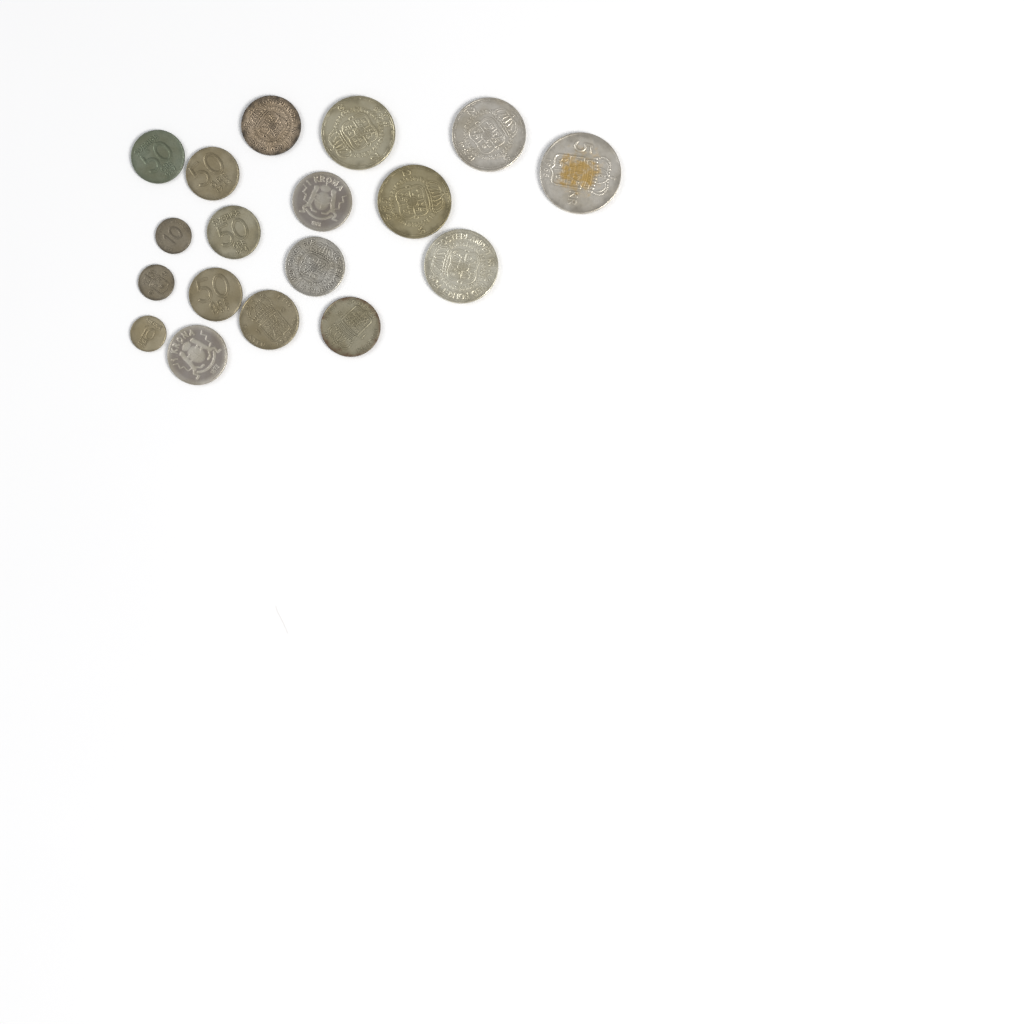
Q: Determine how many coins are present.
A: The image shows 18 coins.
